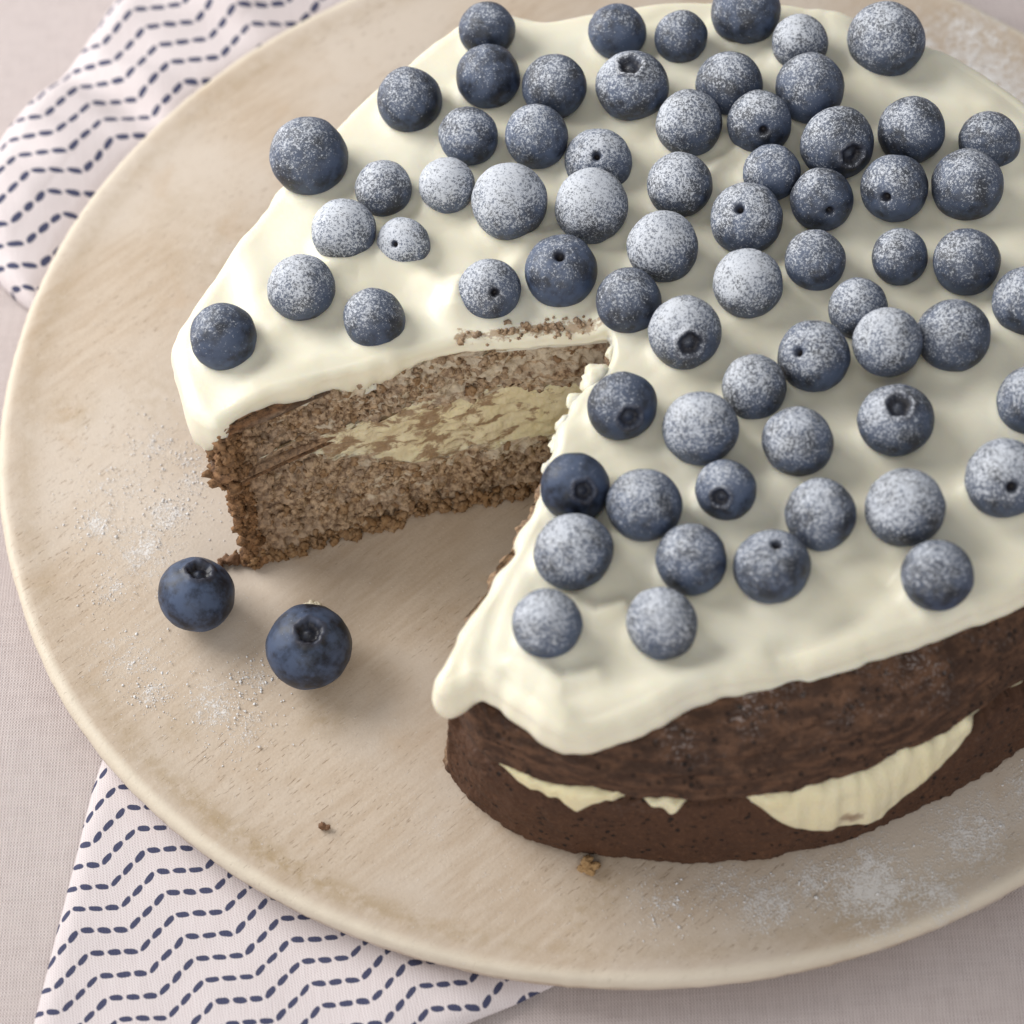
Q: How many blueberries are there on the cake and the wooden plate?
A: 70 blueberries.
